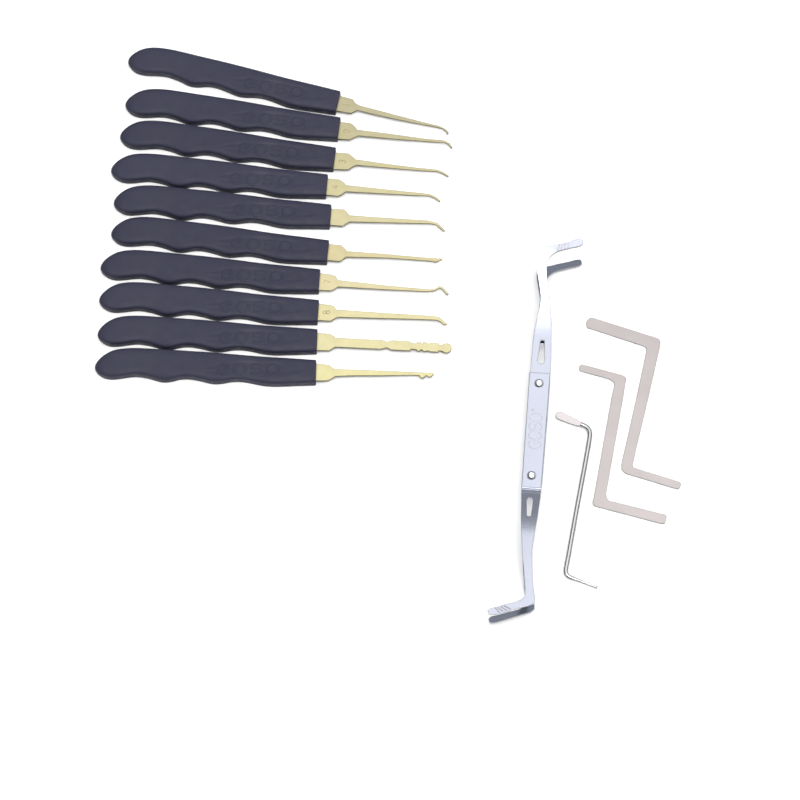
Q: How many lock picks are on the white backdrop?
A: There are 10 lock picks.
